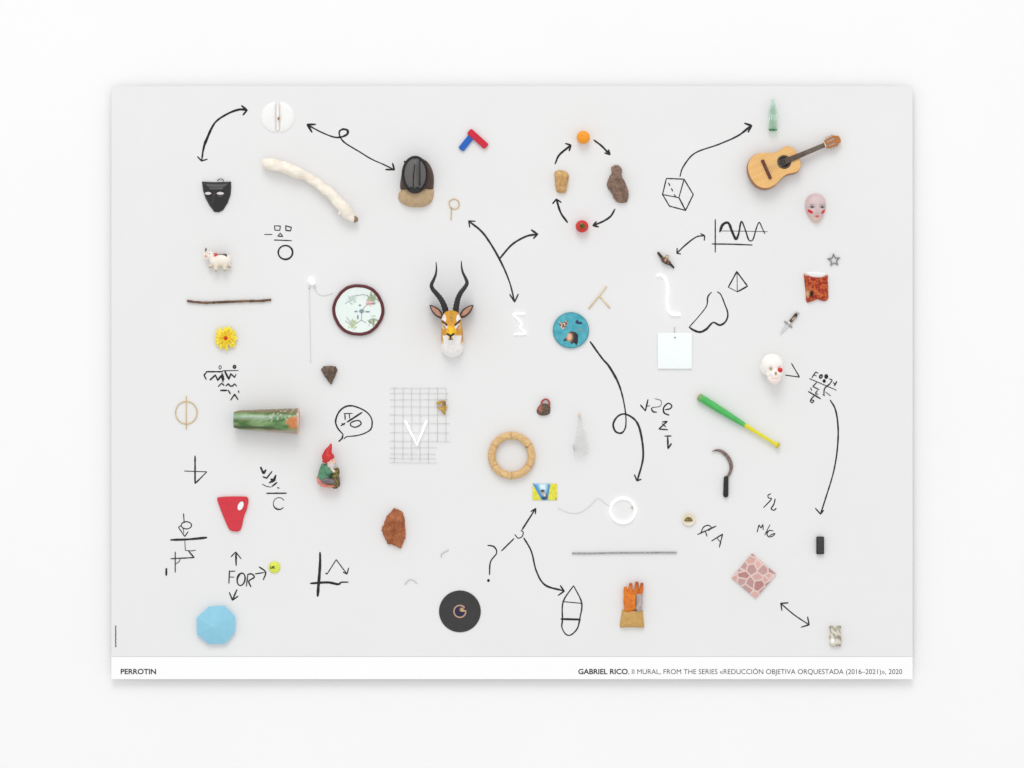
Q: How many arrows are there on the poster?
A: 18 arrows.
